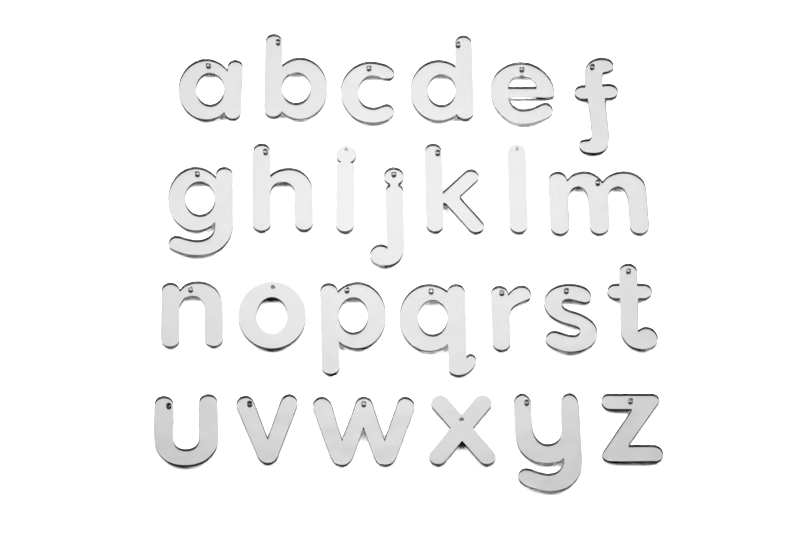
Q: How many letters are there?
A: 26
